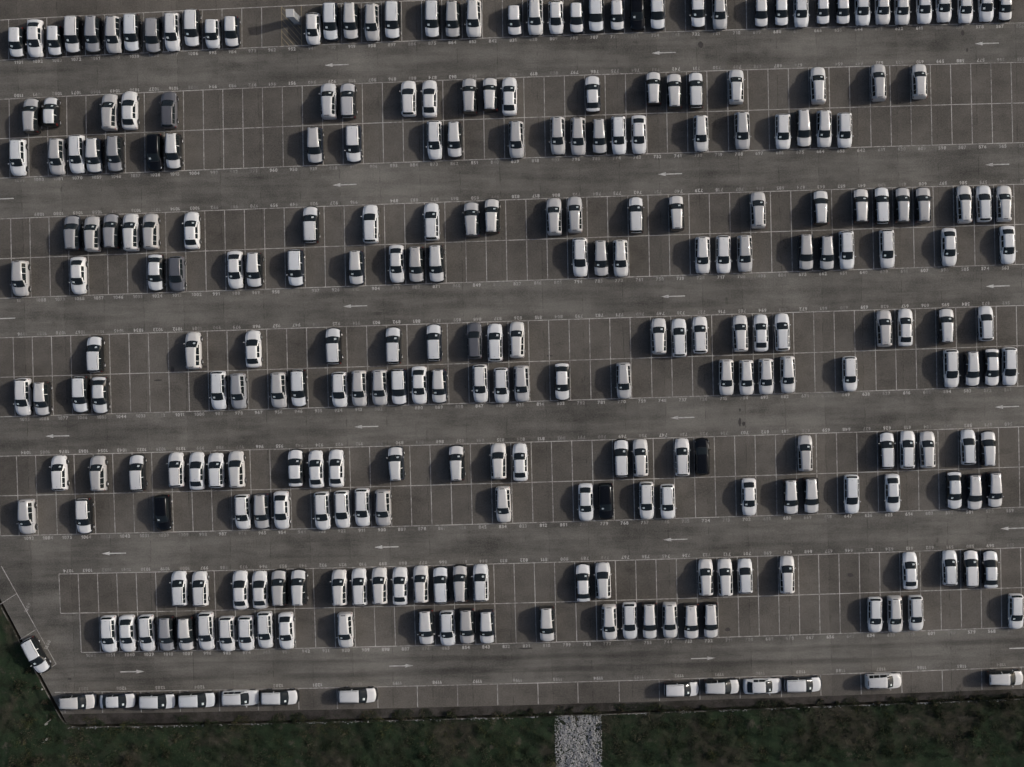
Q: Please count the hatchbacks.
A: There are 15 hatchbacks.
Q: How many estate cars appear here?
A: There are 110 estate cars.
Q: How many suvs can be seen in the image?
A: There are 126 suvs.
